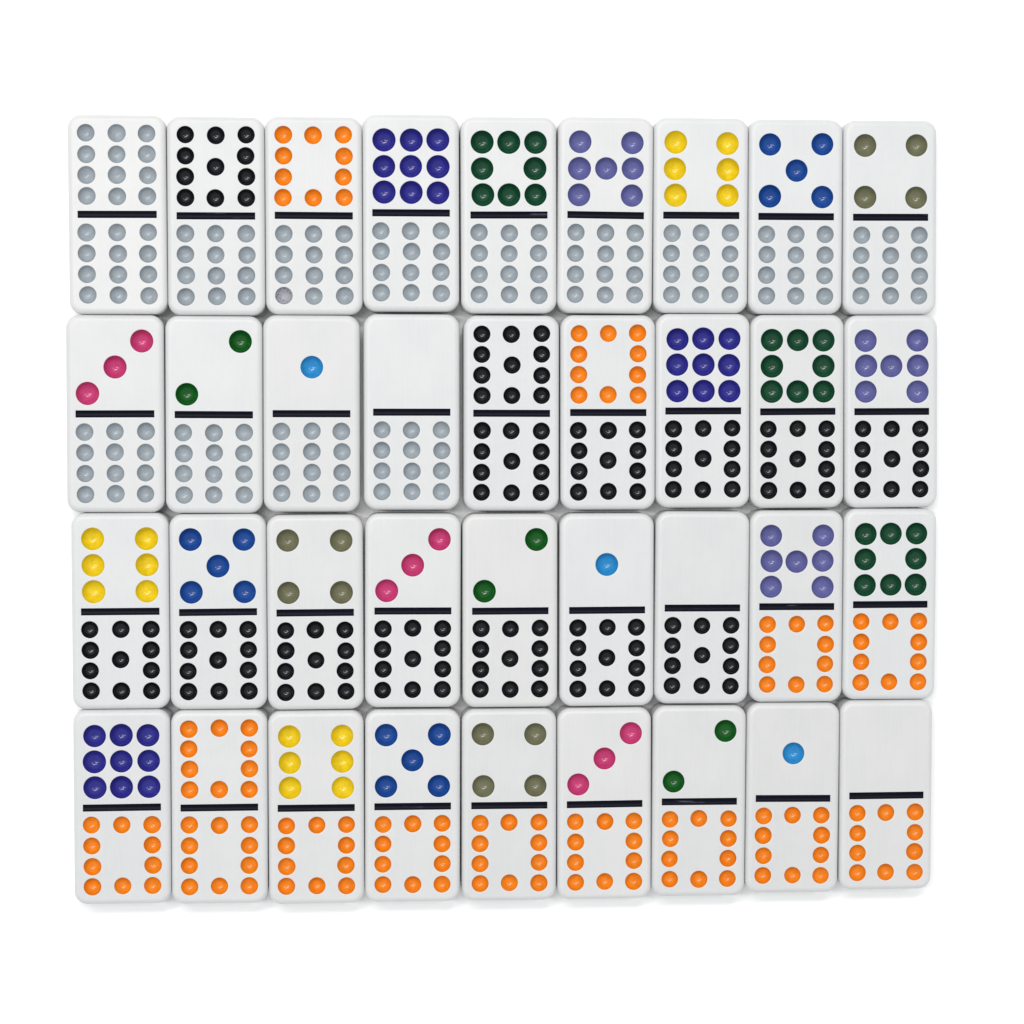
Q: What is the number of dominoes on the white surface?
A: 36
